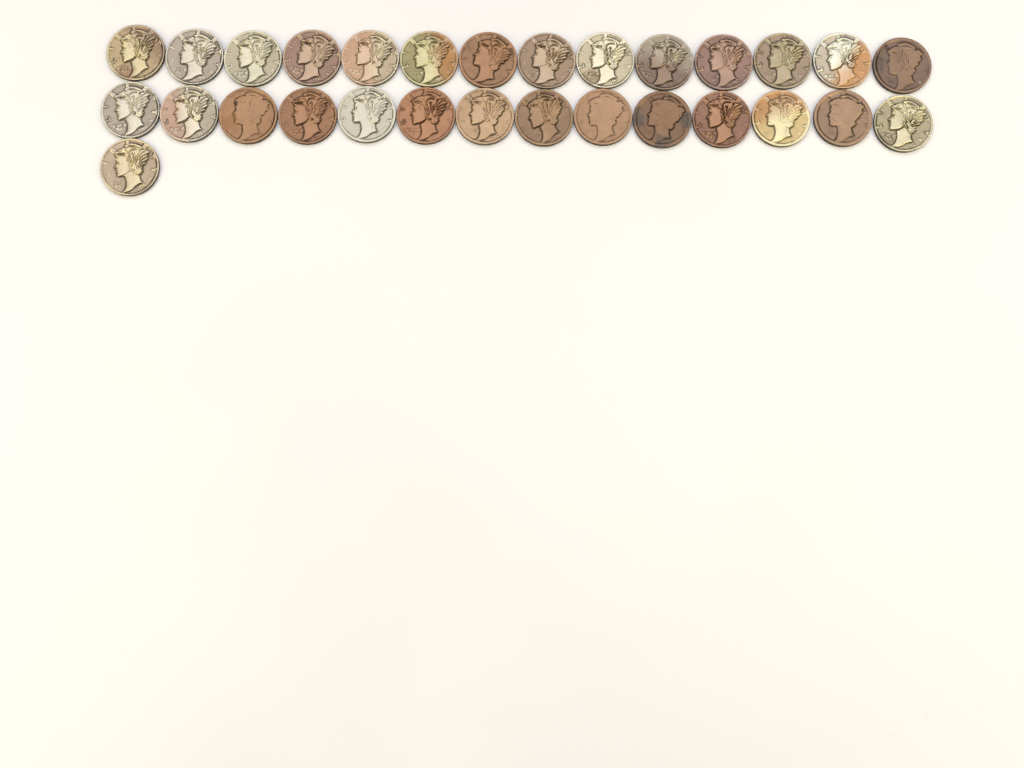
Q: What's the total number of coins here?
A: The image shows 29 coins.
